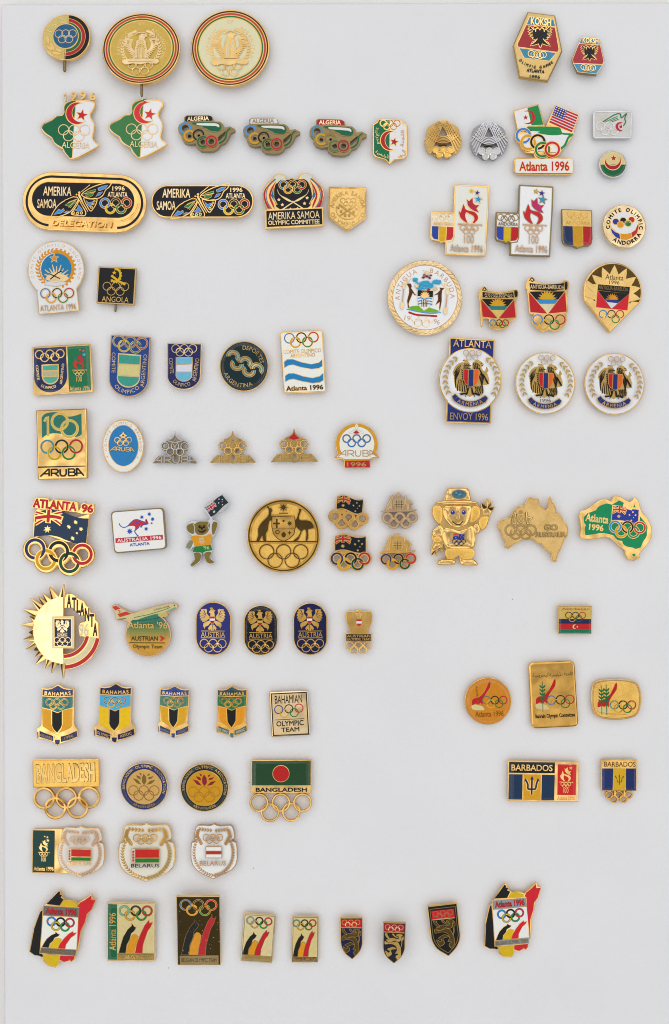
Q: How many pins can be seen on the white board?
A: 88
